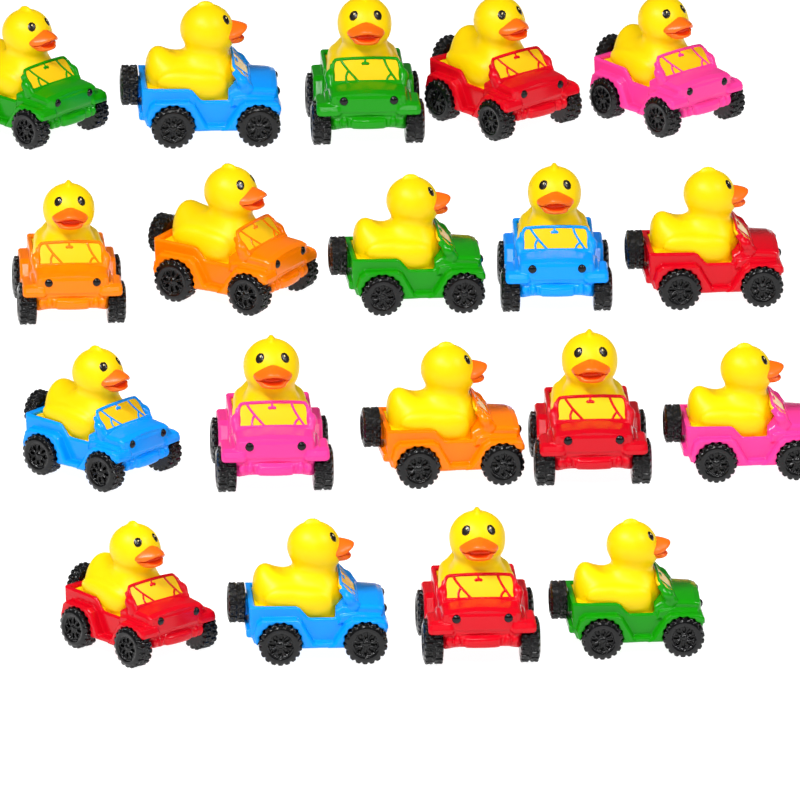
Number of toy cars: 19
